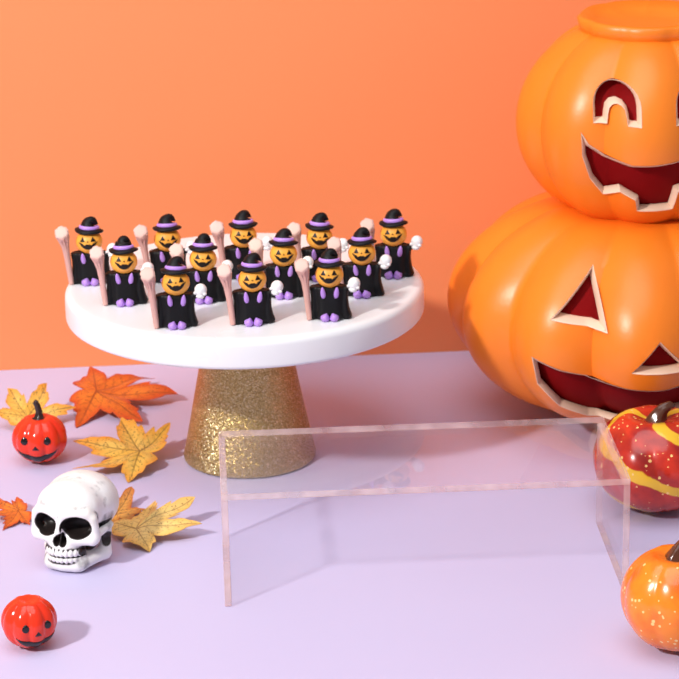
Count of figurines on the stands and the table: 12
